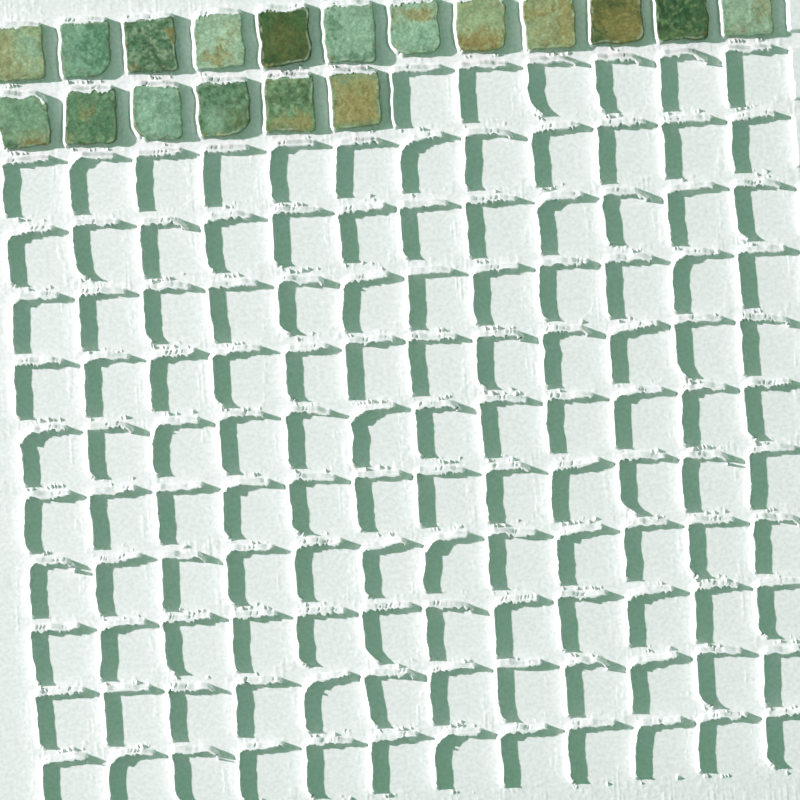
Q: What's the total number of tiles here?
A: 18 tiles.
